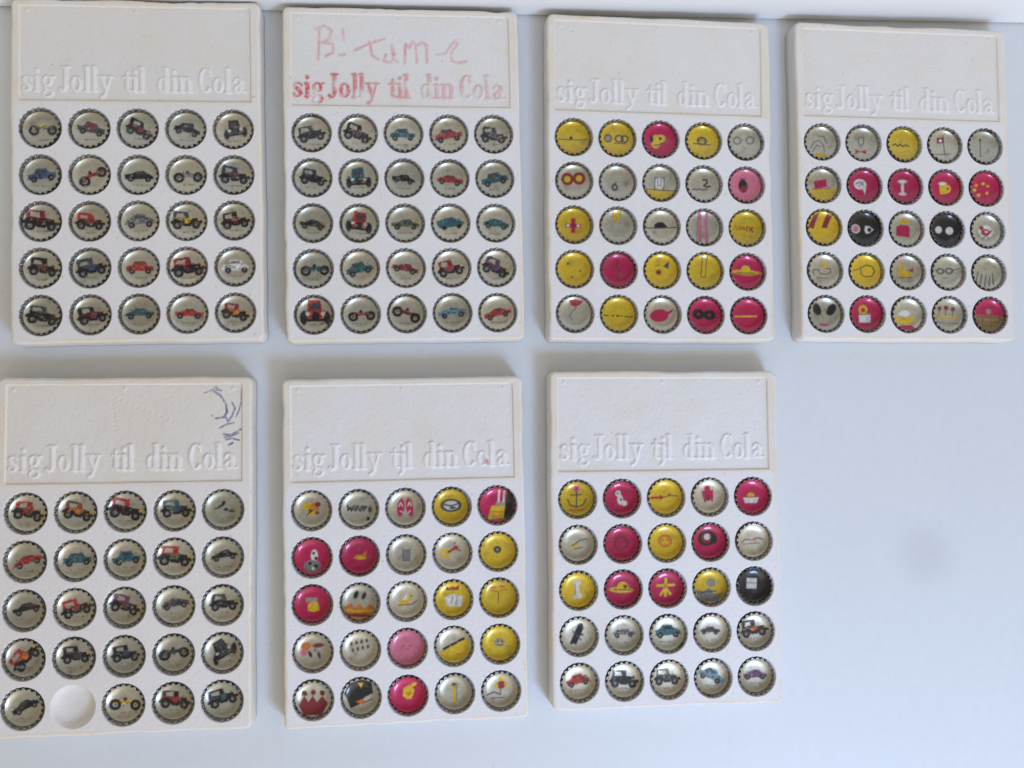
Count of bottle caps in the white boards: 174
